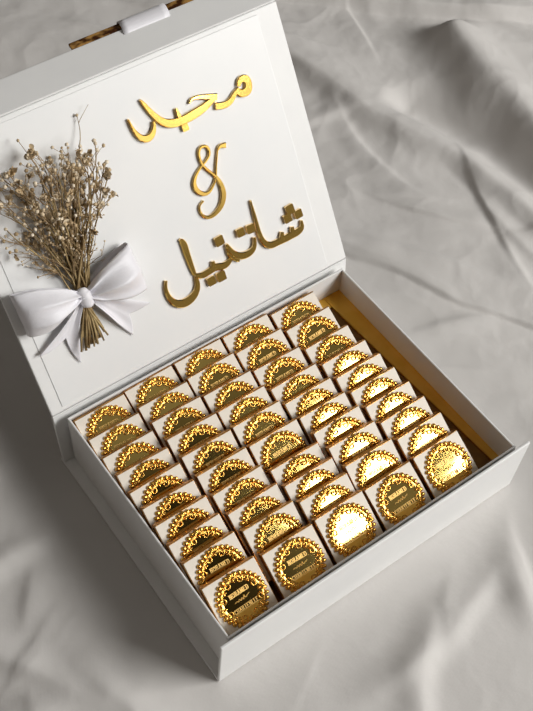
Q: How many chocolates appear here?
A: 50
